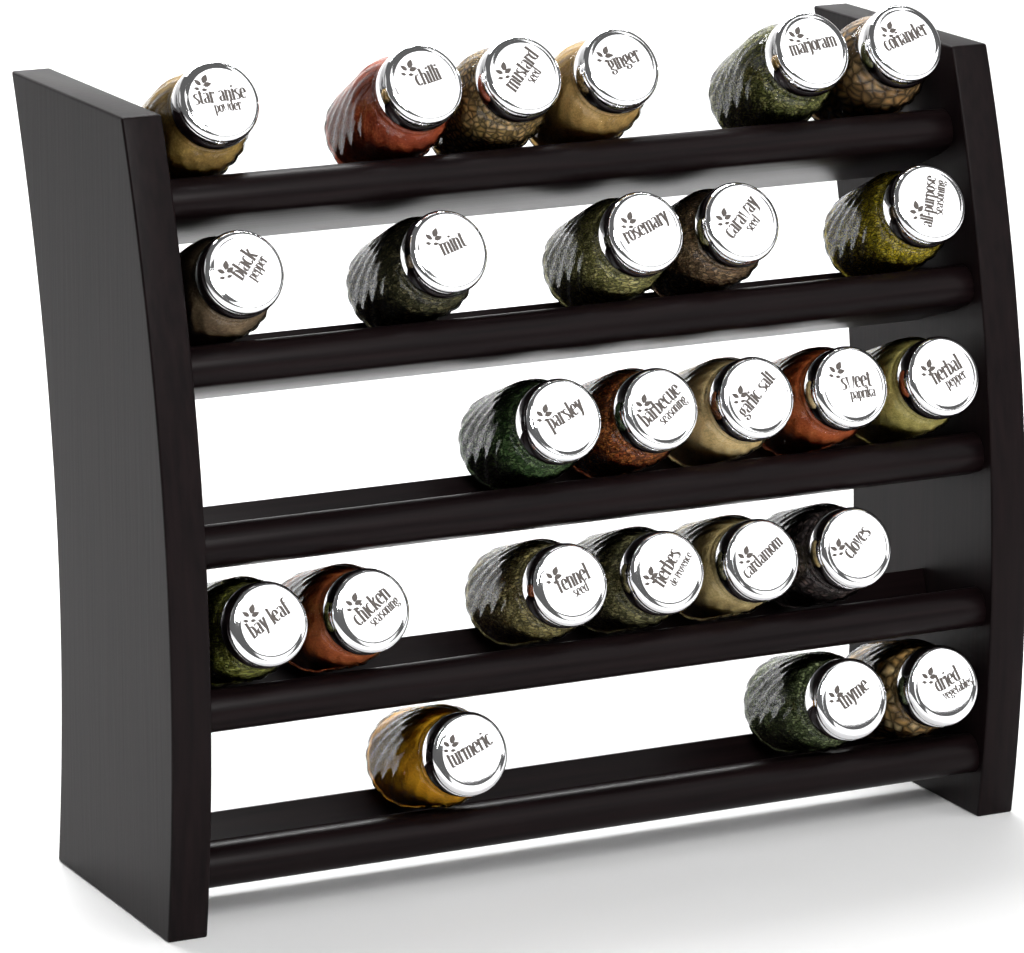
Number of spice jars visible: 25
